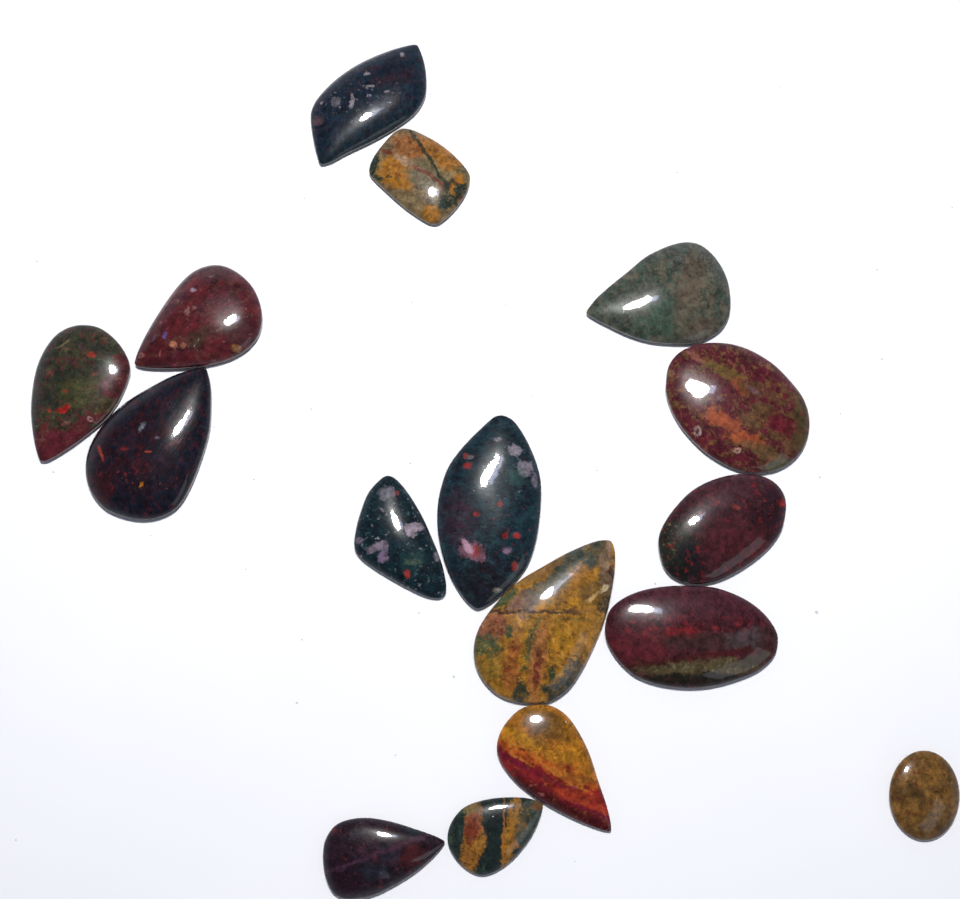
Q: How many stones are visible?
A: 16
